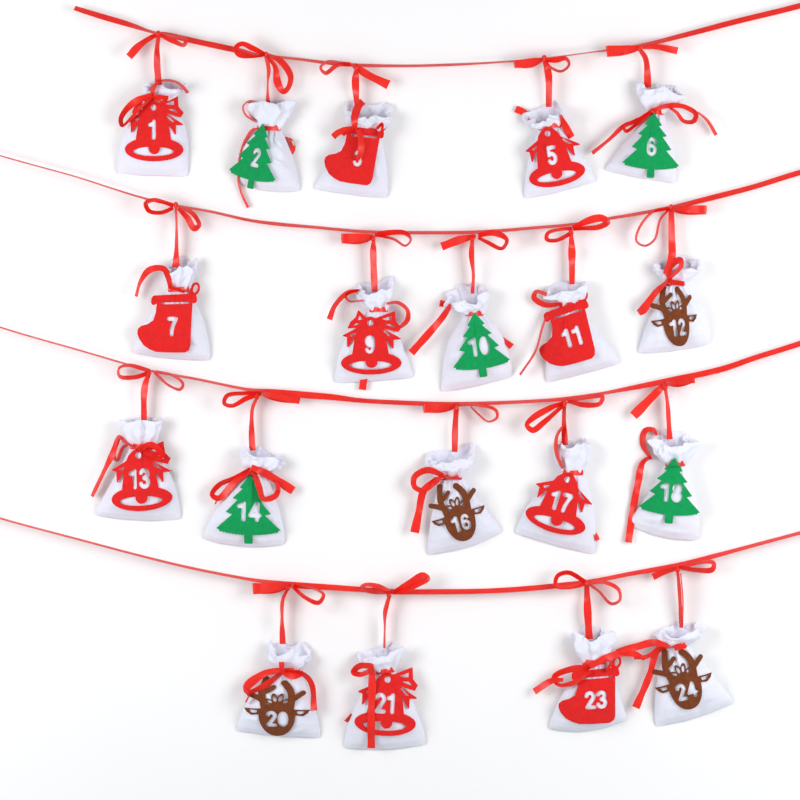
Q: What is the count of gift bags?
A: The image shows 19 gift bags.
